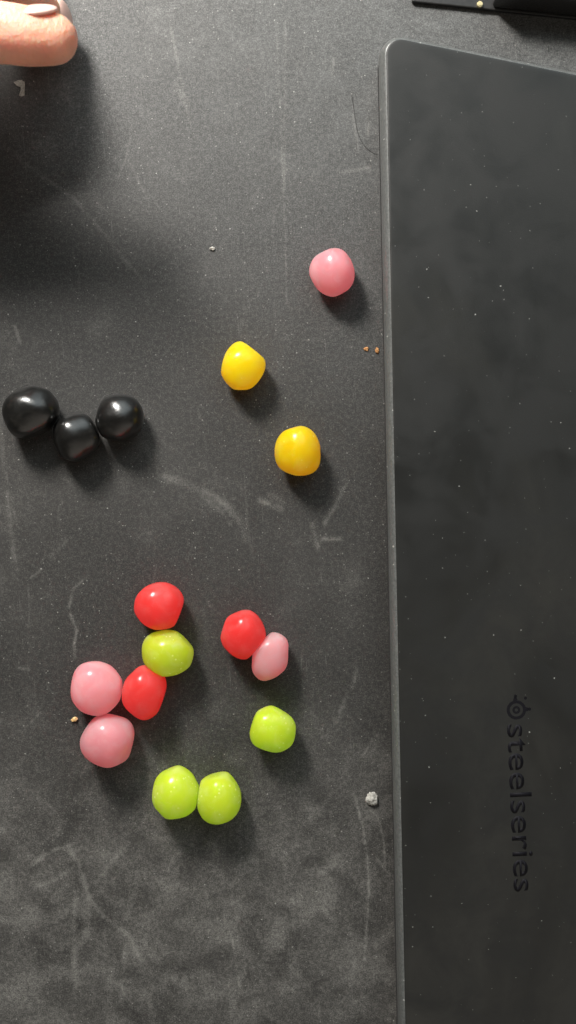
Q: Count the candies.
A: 16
